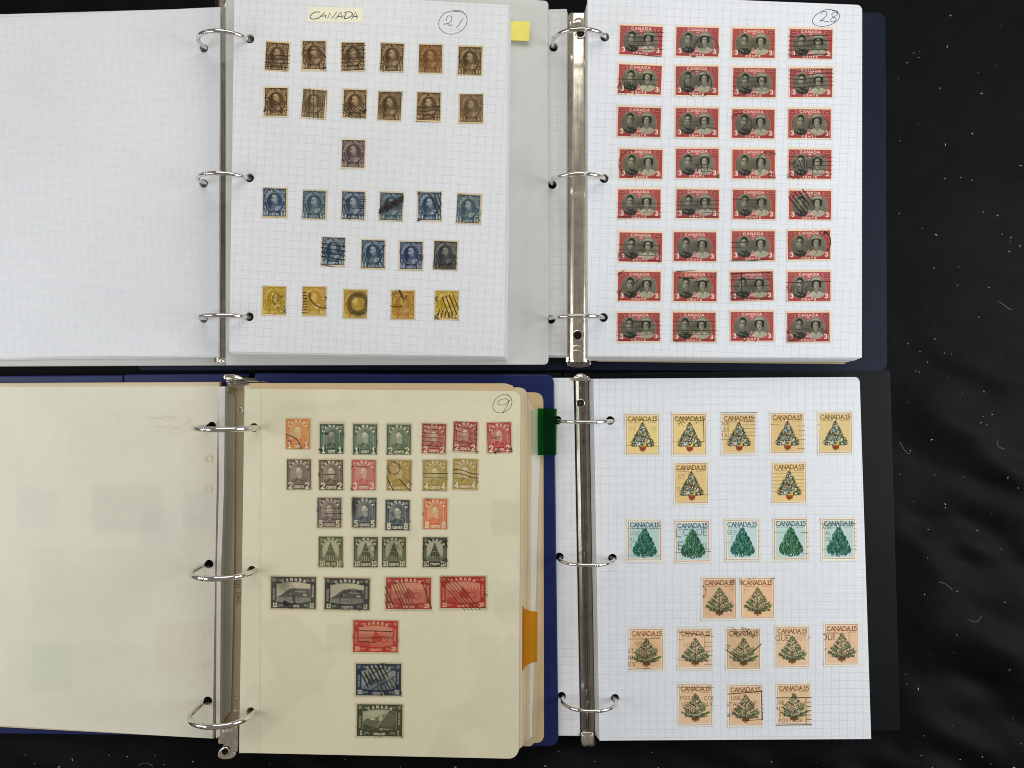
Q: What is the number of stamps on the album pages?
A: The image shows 110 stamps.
